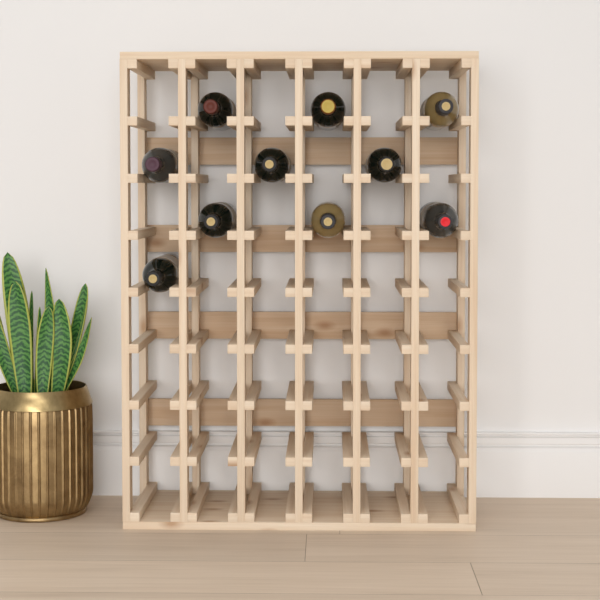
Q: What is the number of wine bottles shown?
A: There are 10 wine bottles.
